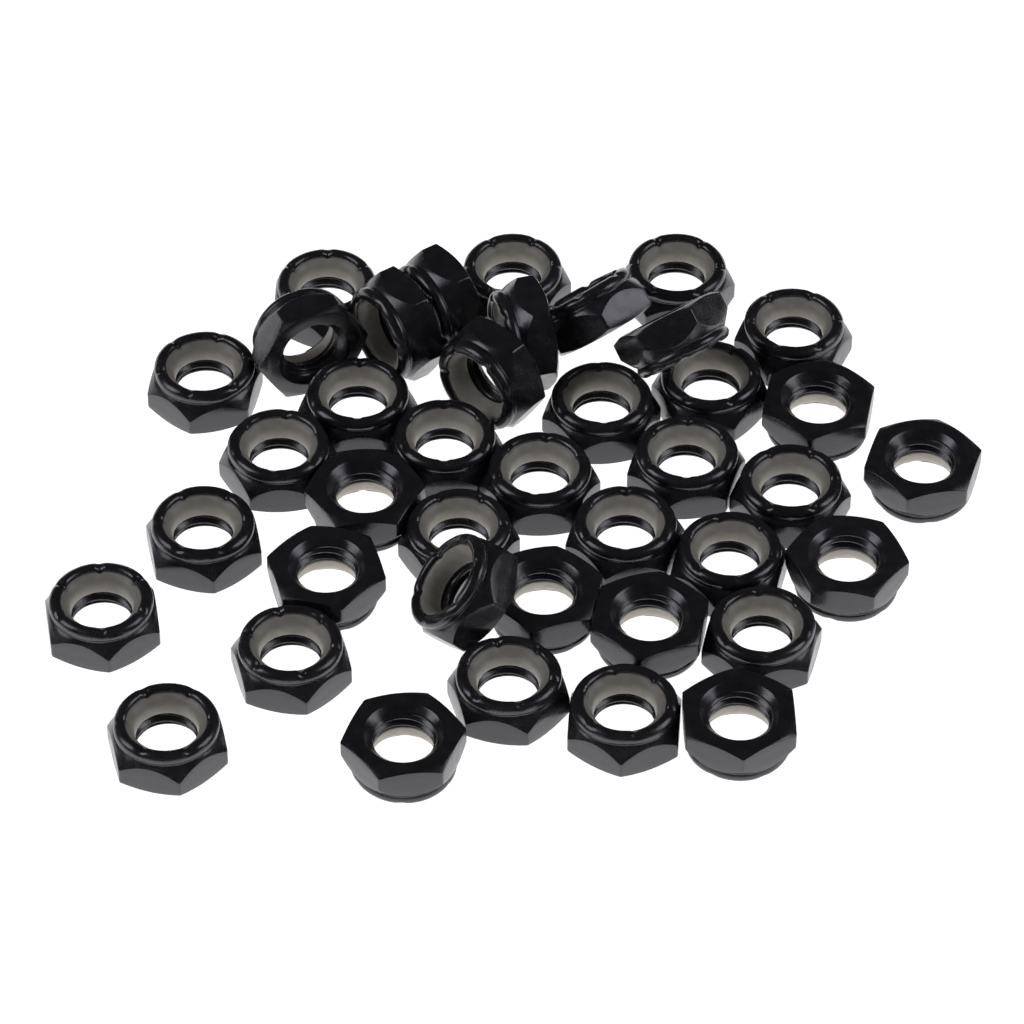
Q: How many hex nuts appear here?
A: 40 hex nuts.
